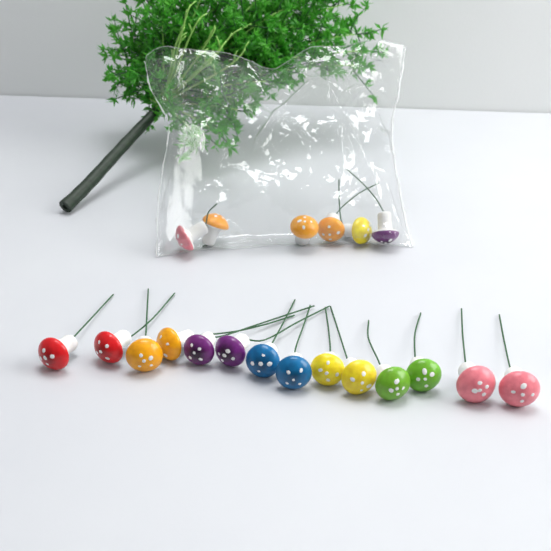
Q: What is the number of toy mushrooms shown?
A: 20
